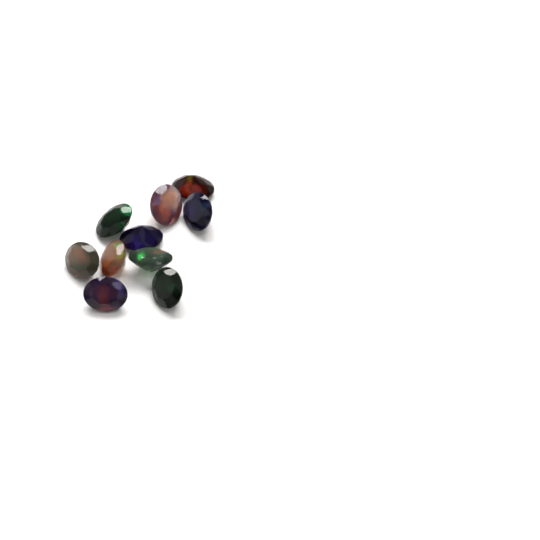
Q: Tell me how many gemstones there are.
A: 10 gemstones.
